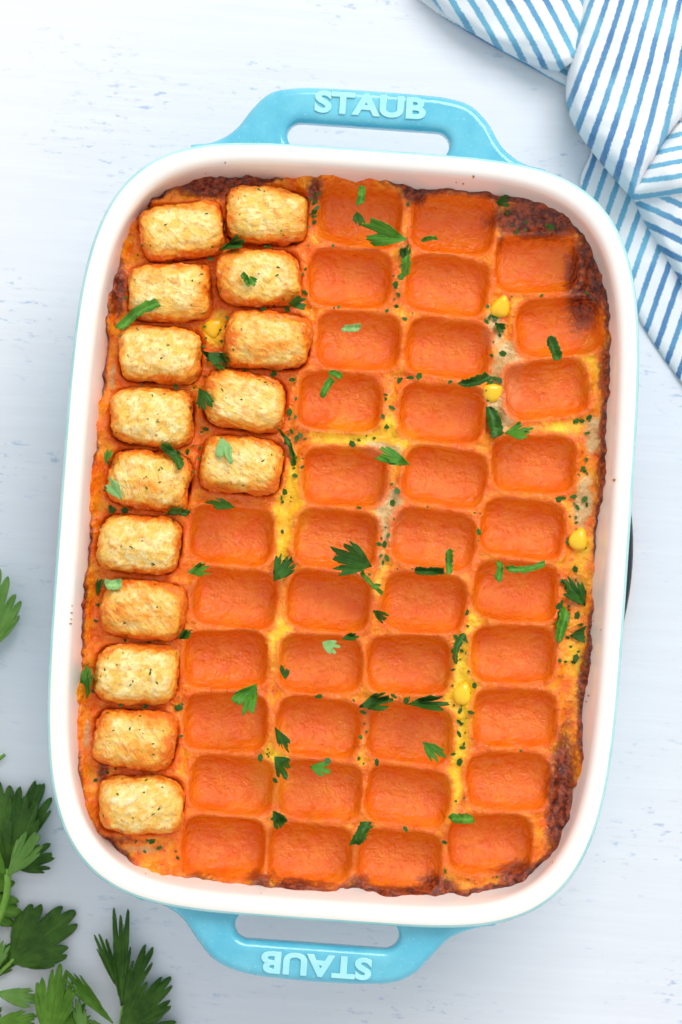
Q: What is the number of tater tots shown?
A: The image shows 15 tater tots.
